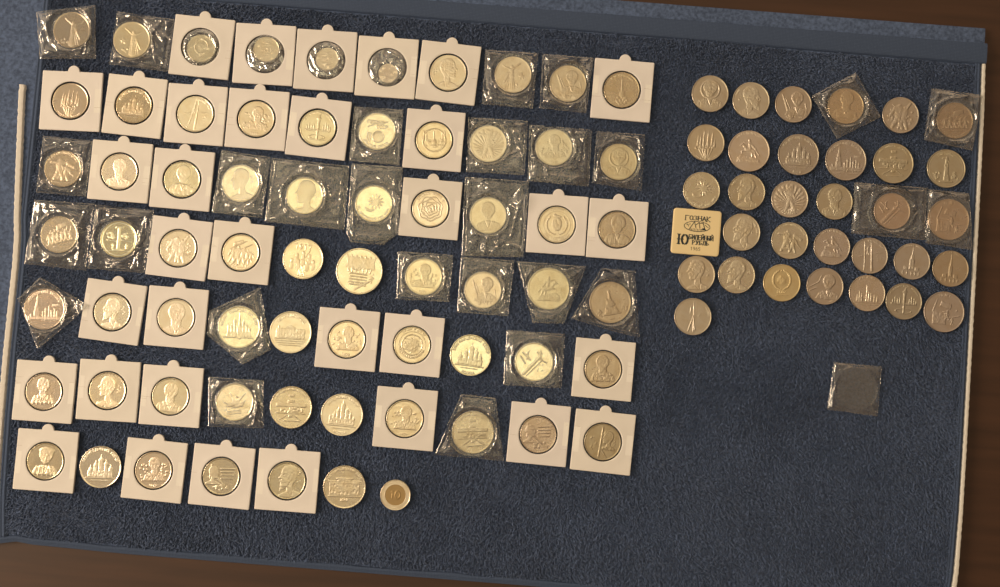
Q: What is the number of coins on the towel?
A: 99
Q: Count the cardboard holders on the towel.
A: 34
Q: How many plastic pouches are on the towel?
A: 29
